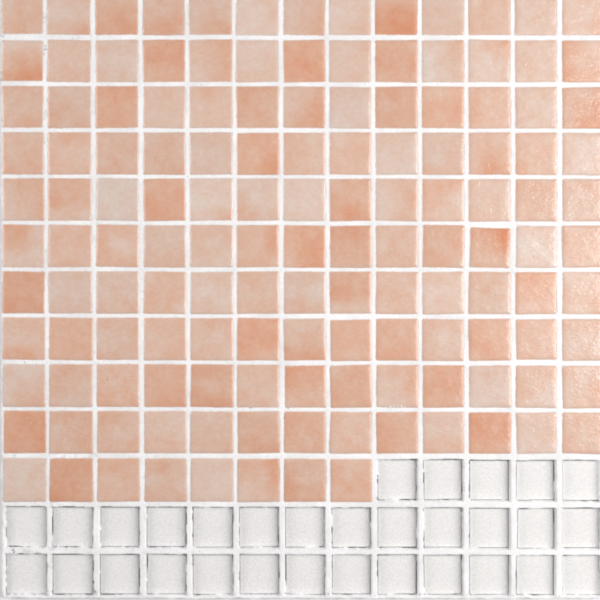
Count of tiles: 138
